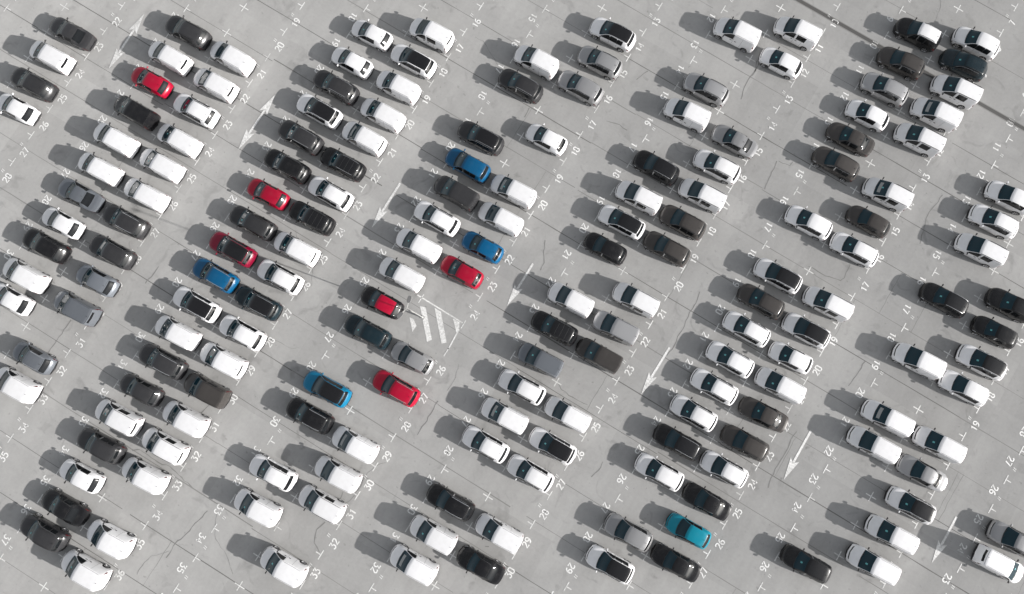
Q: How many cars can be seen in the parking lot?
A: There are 178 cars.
